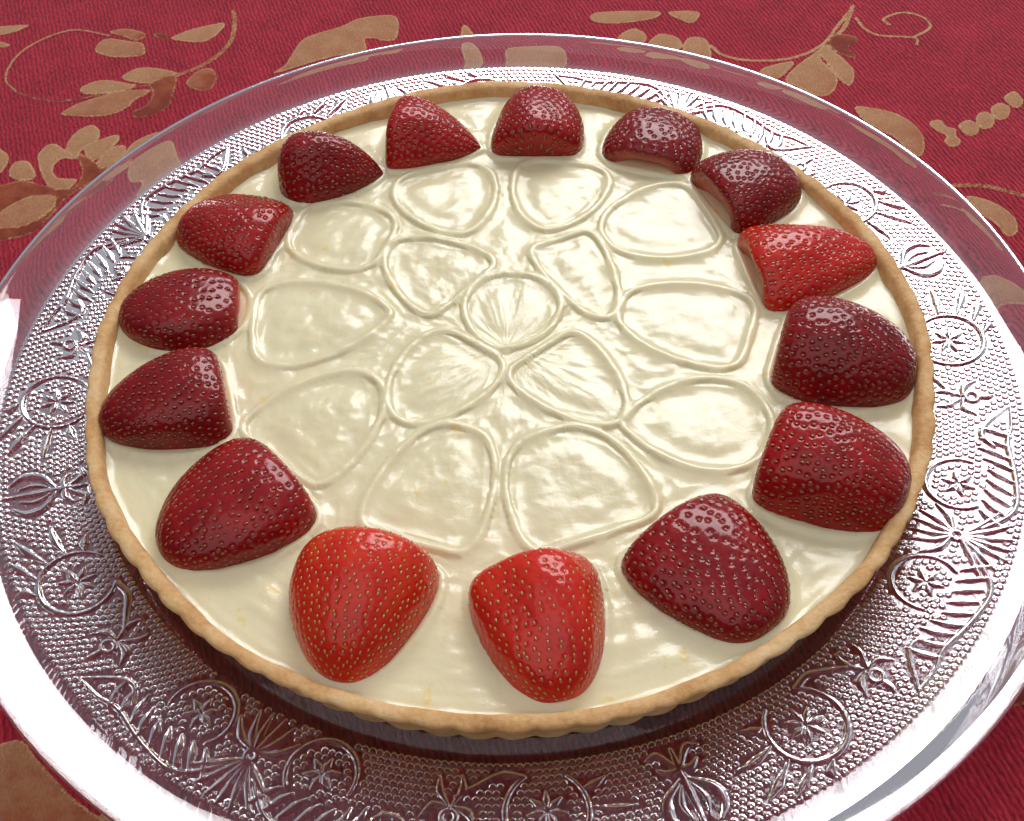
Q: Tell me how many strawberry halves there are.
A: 15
